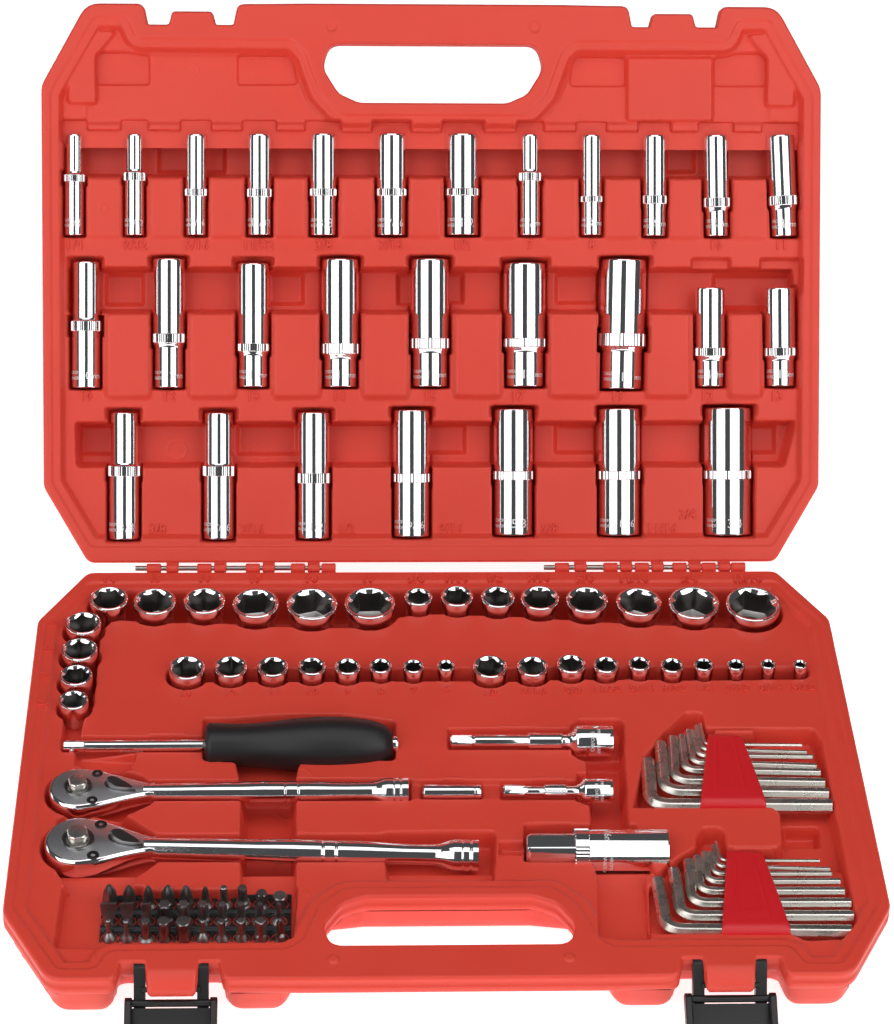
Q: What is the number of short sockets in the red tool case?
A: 36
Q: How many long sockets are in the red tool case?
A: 29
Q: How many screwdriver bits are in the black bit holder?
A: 30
